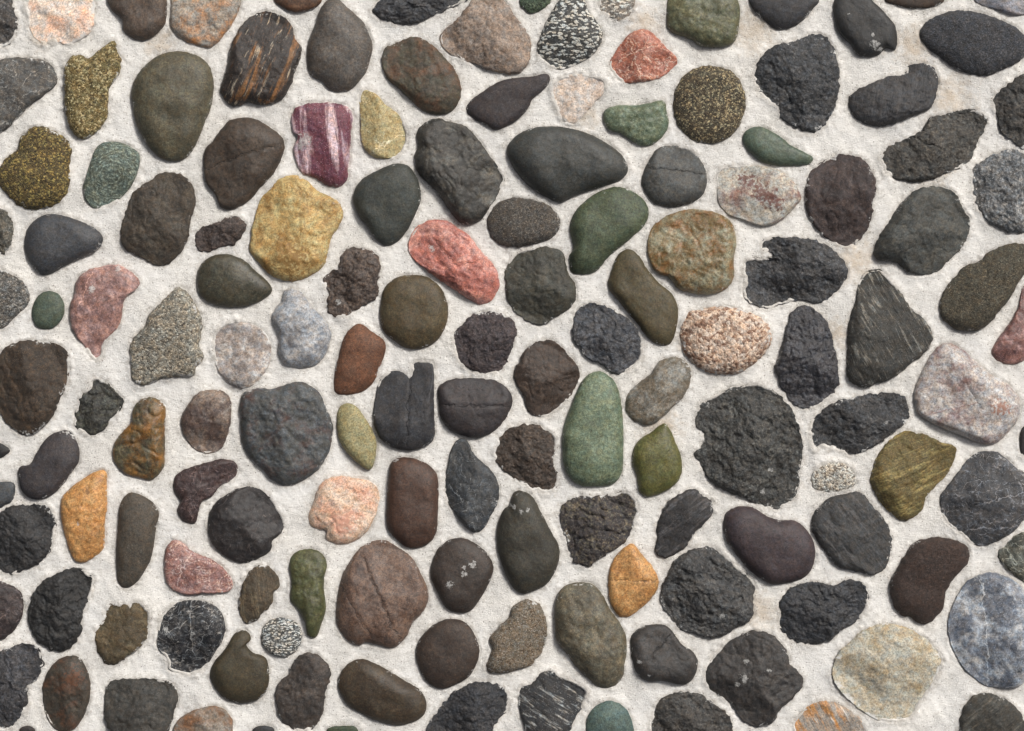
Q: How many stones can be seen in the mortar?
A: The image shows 148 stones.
